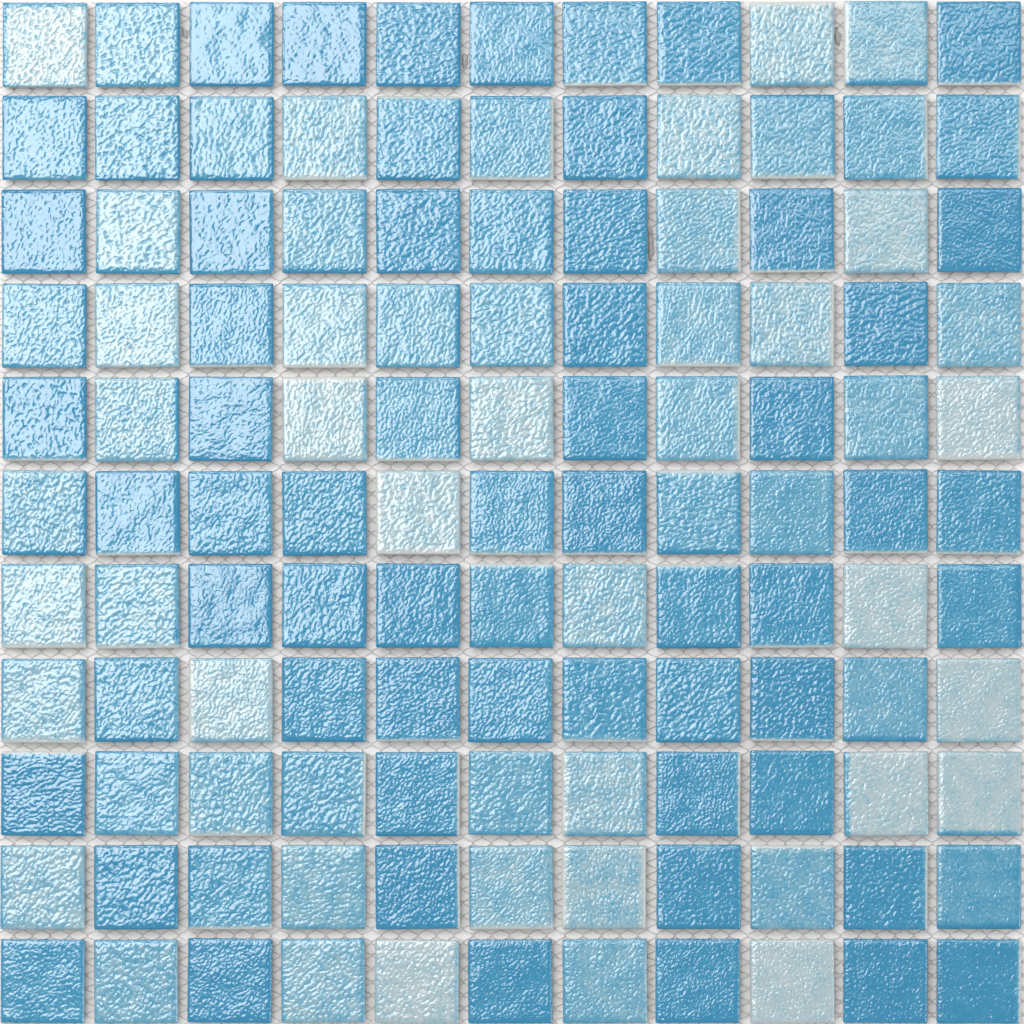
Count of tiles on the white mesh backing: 121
